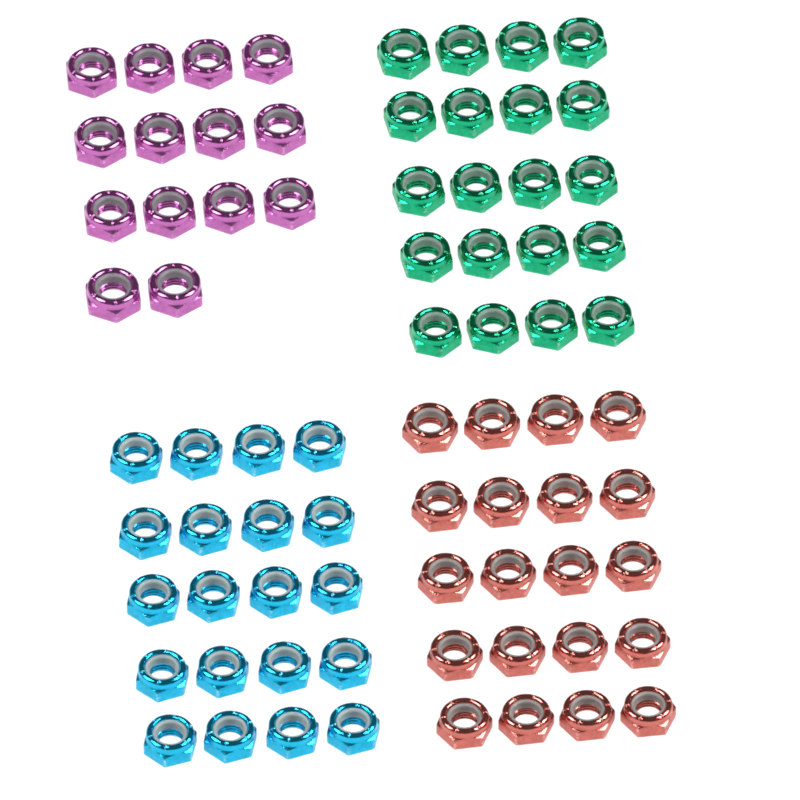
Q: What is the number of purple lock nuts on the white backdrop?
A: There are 14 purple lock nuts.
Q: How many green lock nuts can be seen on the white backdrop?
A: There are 20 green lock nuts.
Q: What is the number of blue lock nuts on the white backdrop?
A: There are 20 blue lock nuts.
